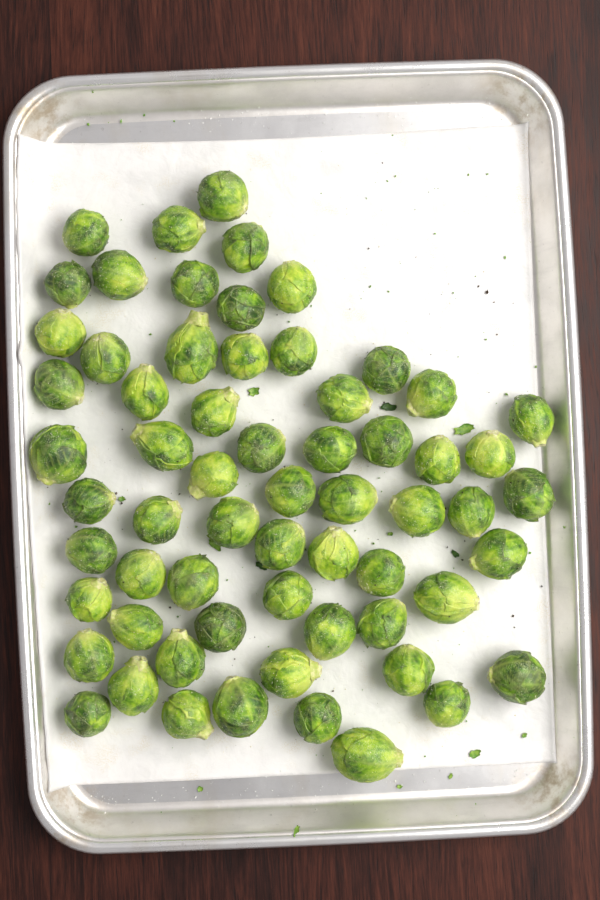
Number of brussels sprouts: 63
